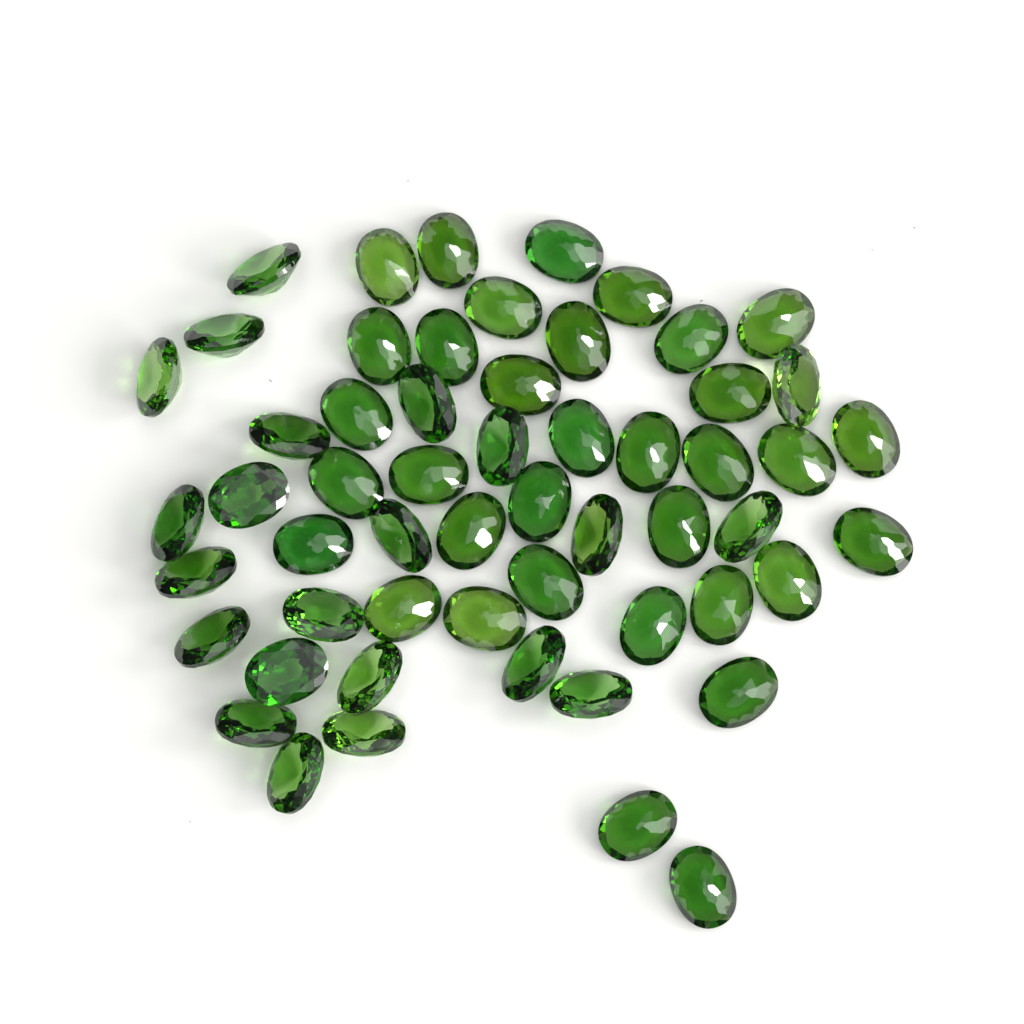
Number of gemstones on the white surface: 56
